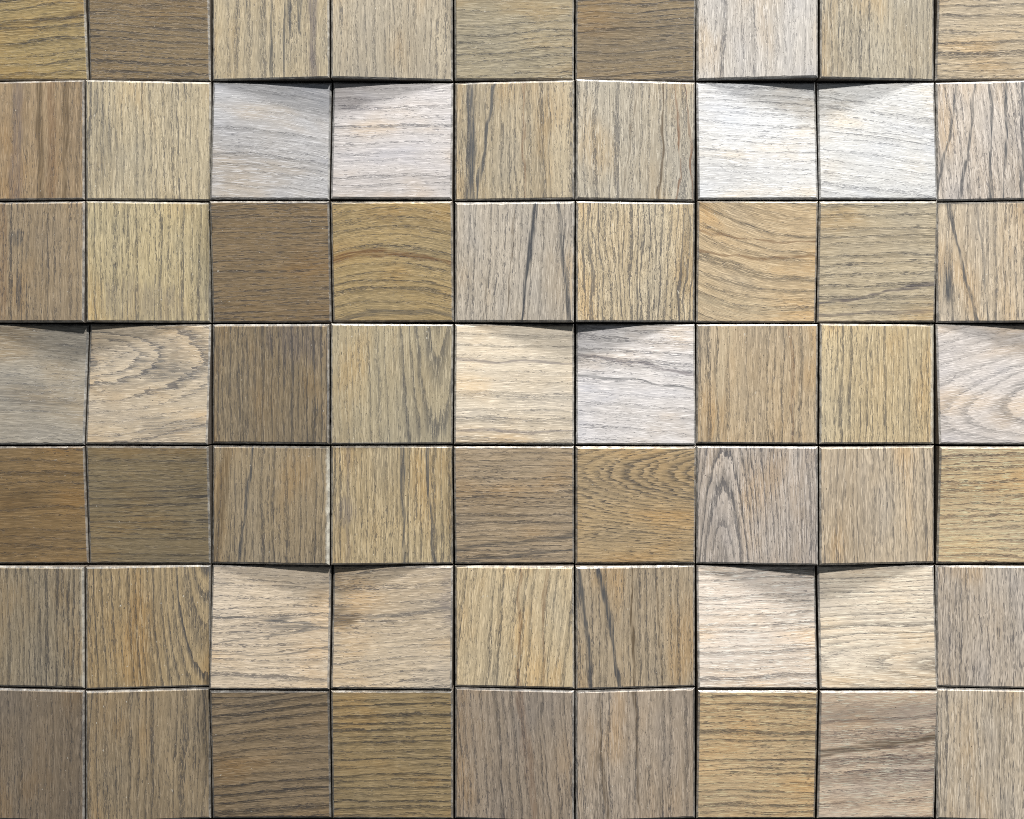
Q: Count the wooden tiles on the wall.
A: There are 63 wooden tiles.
